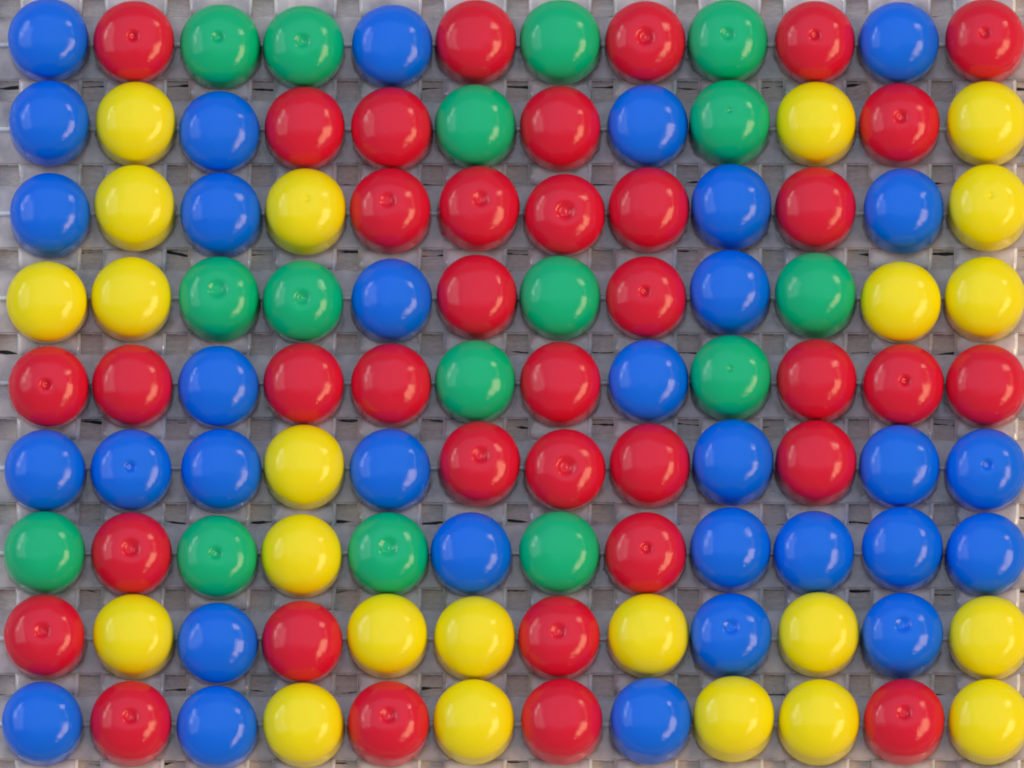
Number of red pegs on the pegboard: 37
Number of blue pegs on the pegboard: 32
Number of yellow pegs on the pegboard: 23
